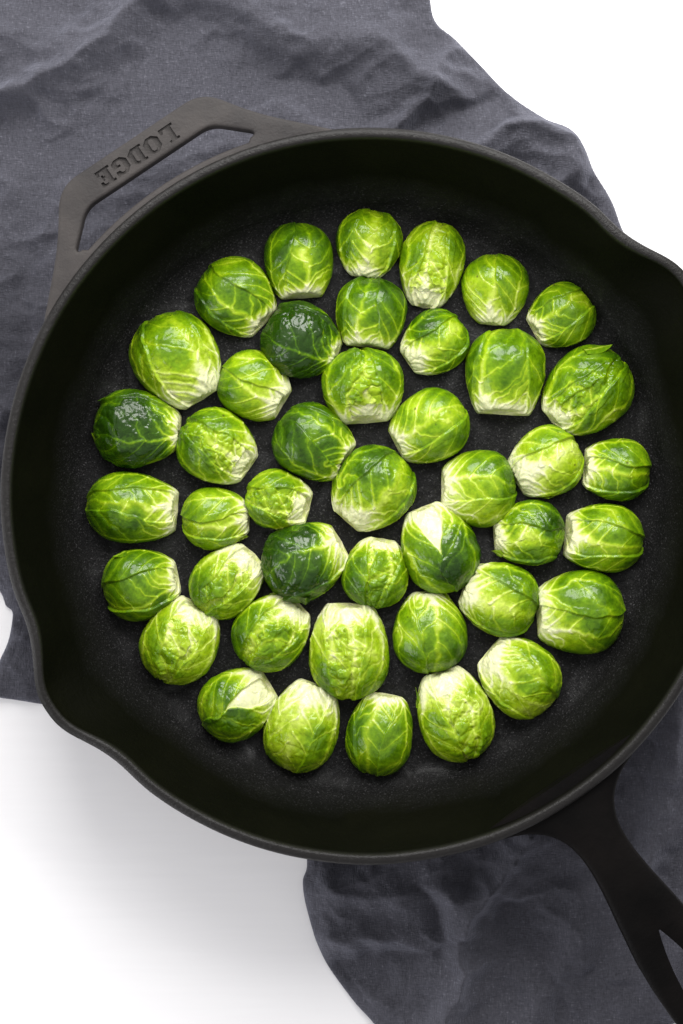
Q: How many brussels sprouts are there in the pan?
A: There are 43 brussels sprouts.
